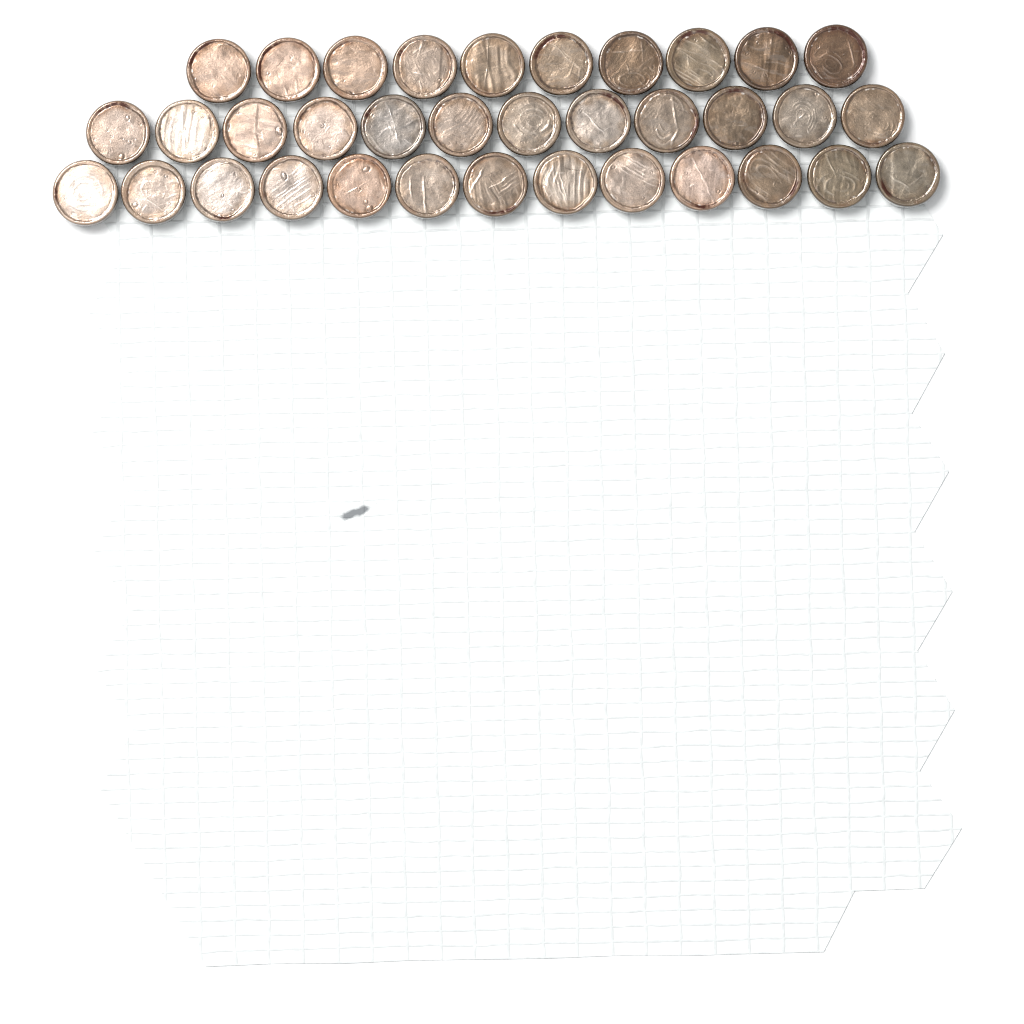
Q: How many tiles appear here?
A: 35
